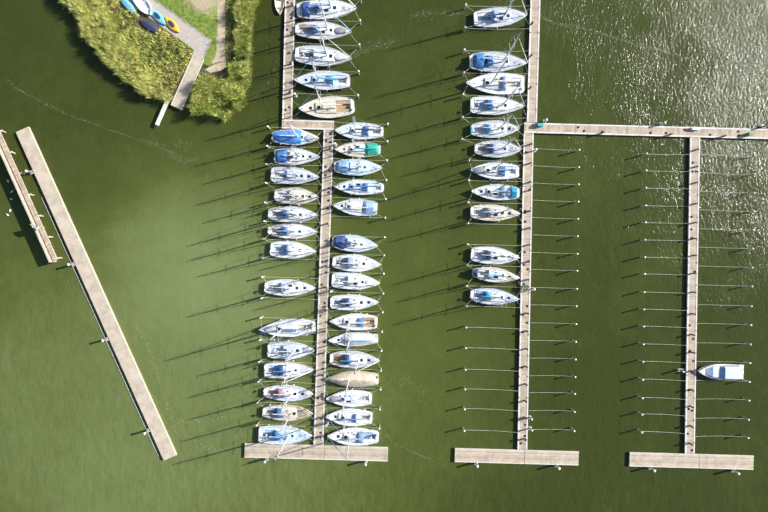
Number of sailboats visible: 47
